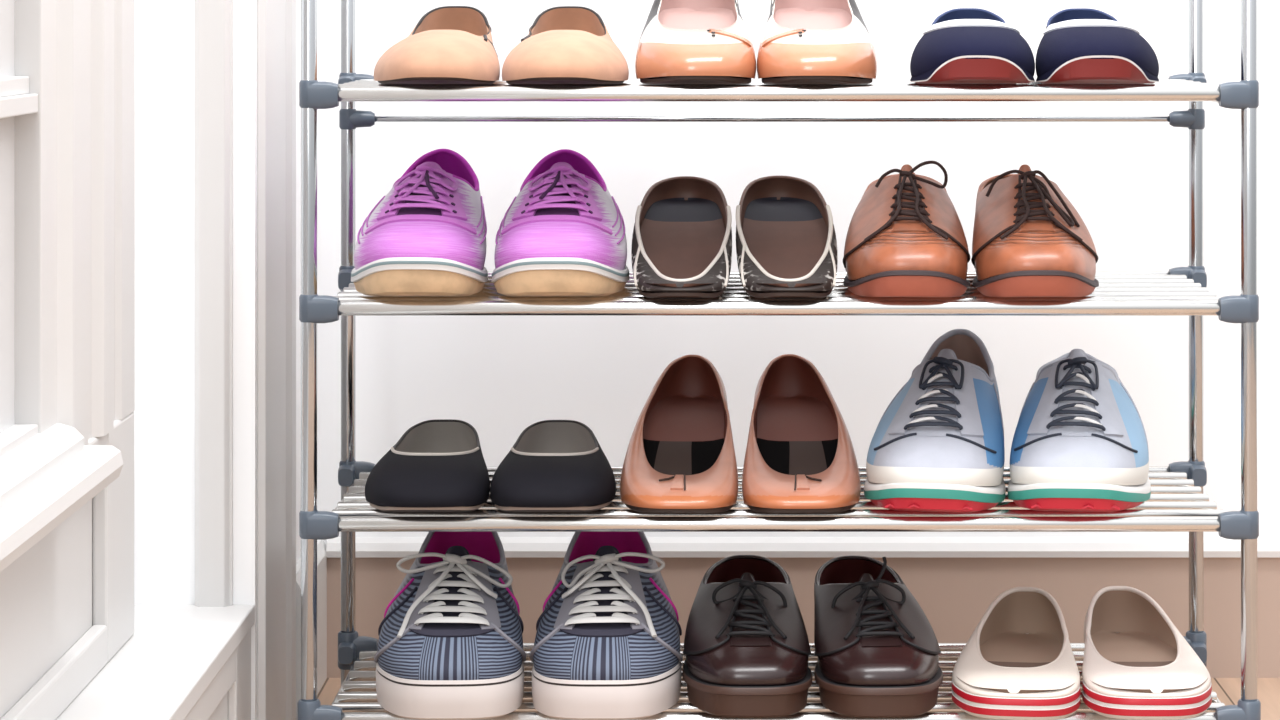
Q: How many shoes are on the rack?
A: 24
